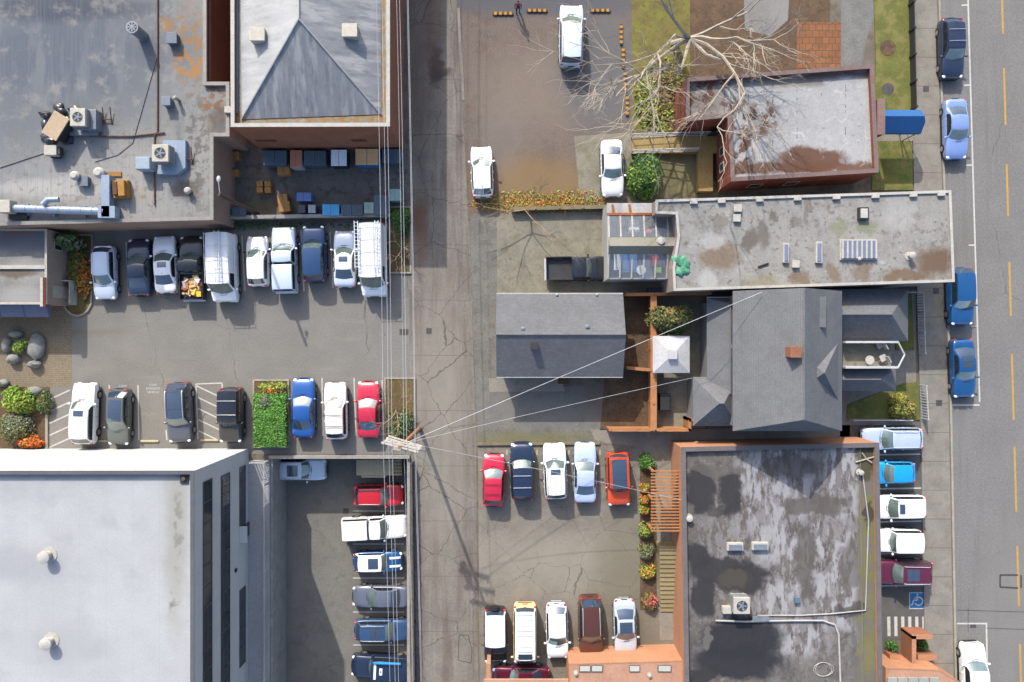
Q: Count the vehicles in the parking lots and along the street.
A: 49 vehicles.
